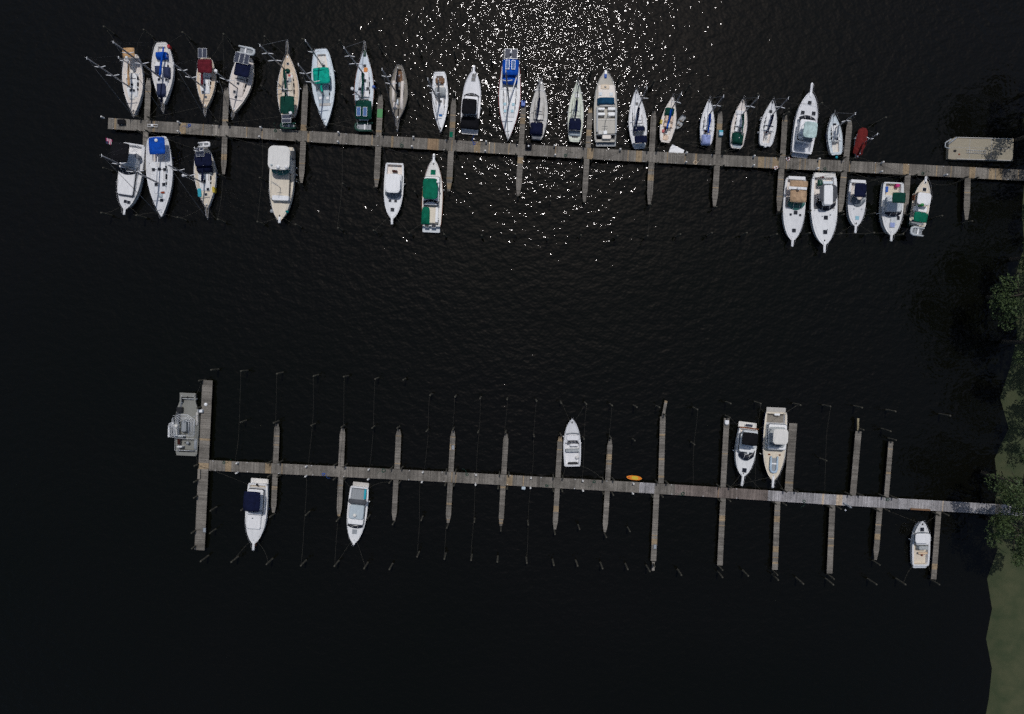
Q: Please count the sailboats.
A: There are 21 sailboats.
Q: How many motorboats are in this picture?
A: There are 19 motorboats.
